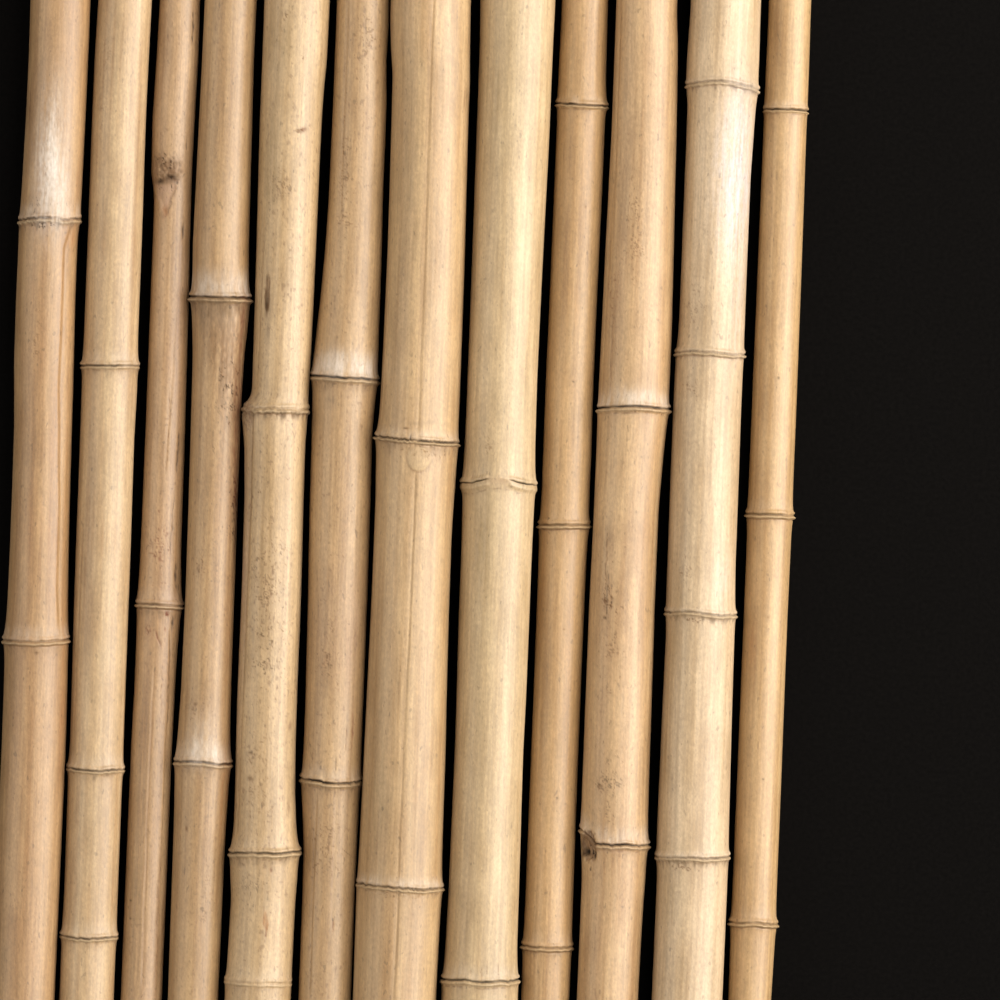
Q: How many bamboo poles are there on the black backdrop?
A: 12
